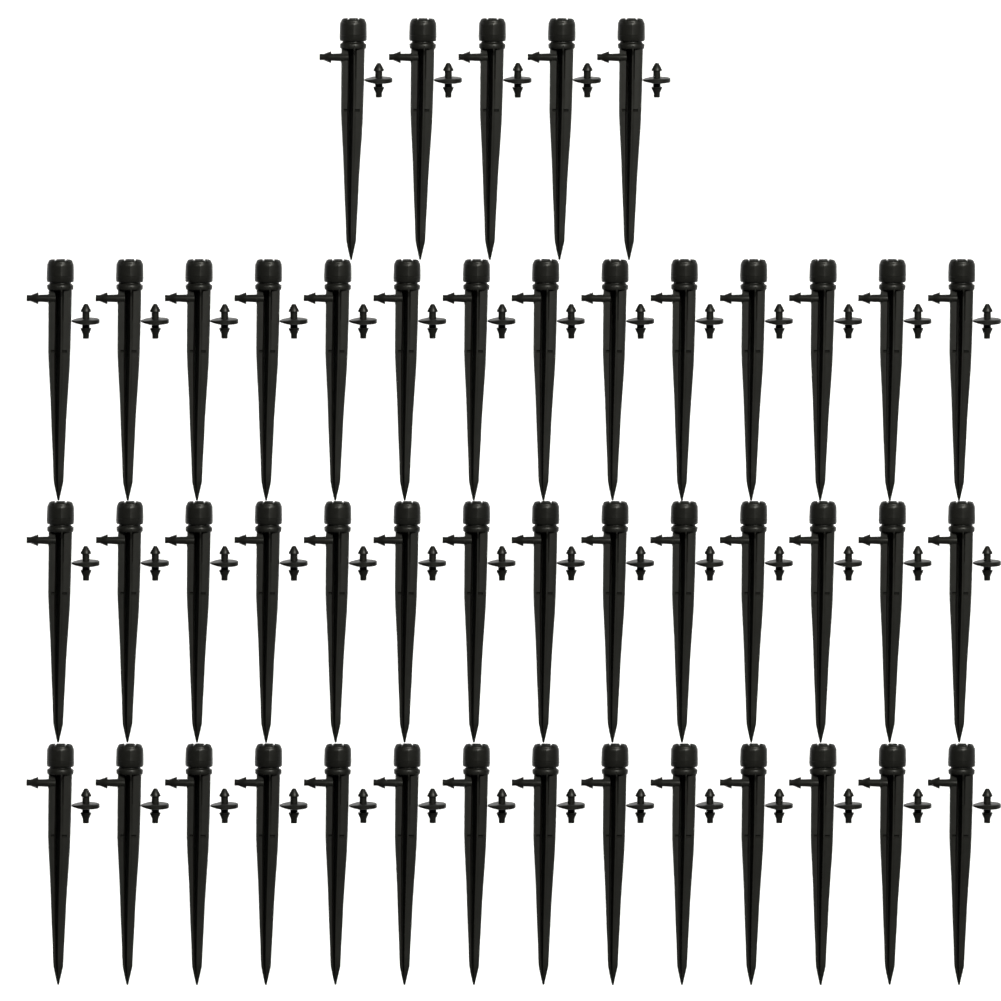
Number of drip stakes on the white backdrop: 47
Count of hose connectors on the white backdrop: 47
